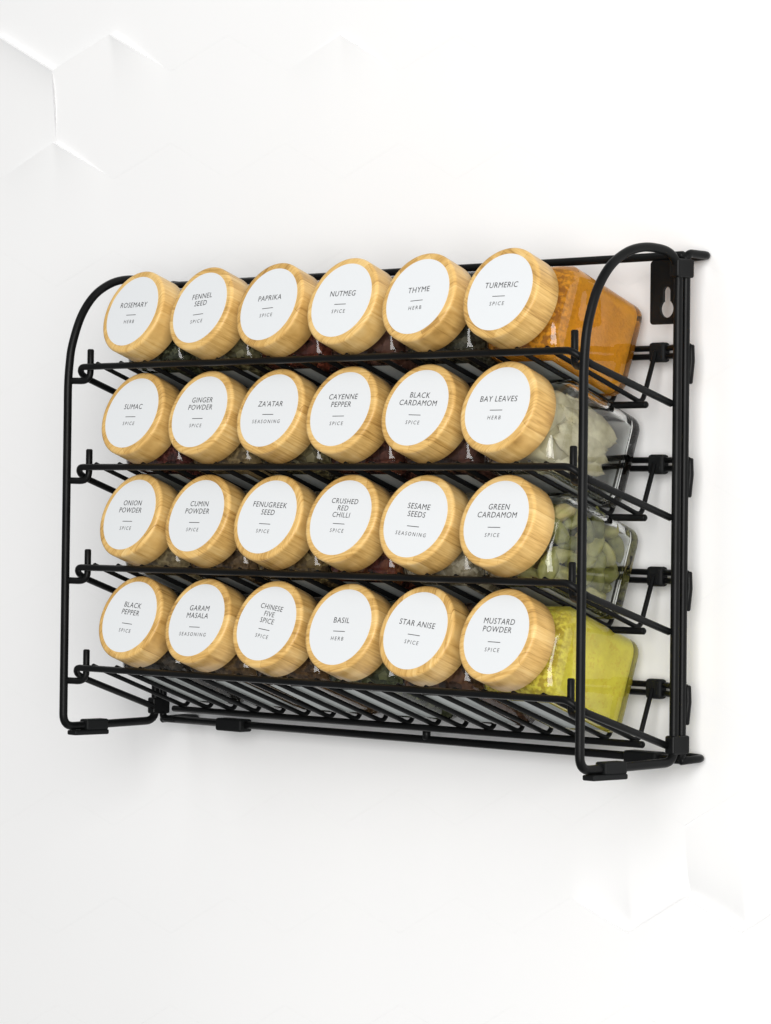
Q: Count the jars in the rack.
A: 24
